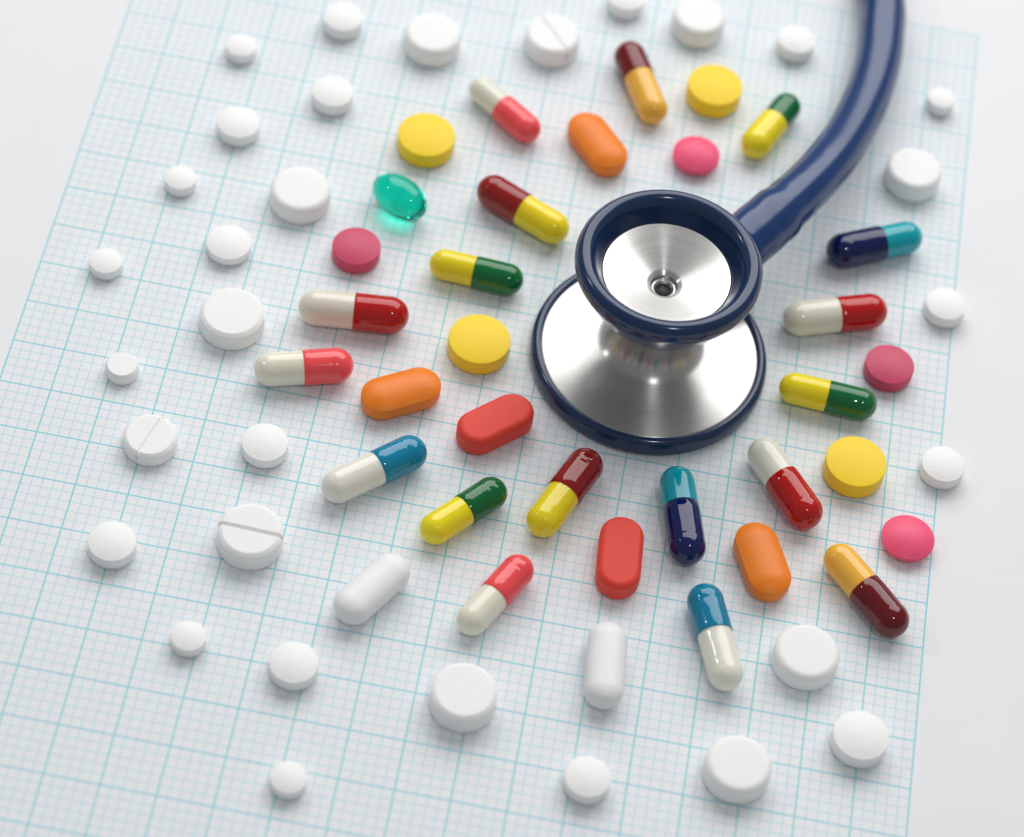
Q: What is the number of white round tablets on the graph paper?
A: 31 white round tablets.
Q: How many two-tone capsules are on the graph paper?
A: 18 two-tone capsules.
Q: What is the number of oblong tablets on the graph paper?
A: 7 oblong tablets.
